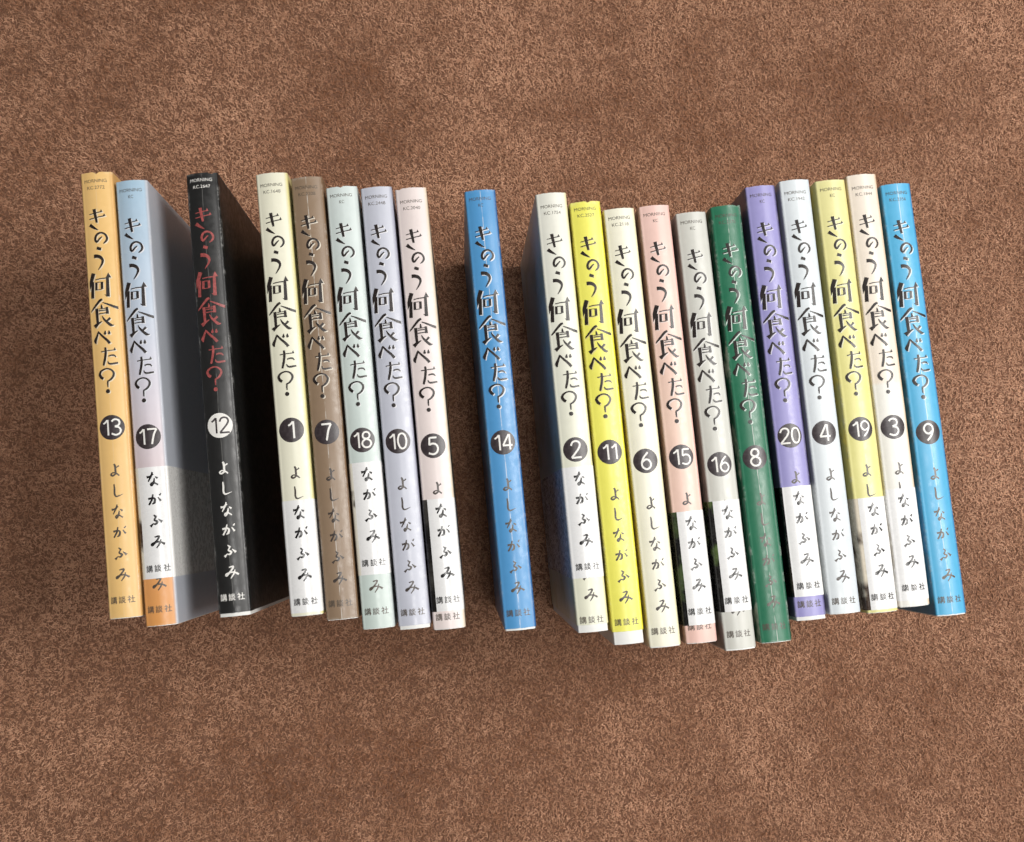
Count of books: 20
